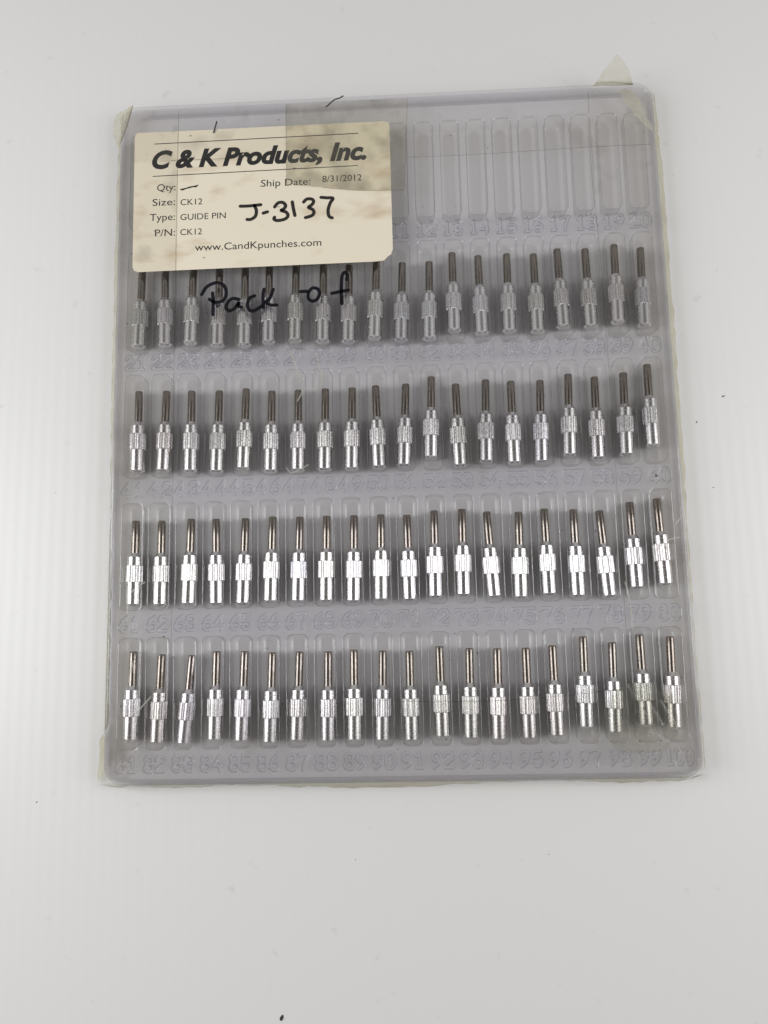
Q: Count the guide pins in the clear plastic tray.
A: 80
